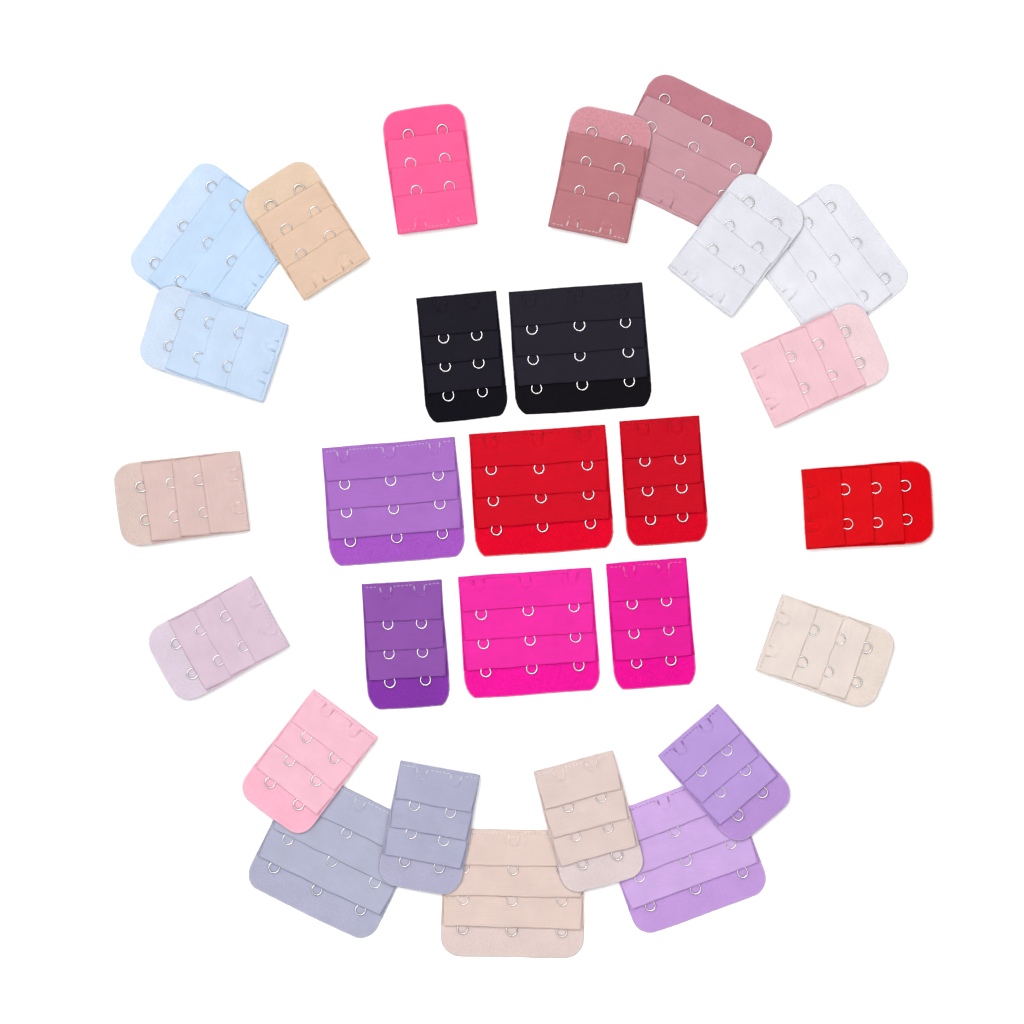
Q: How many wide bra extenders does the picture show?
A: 10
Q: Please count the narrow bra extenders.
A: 18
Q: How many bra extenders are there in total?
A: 28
